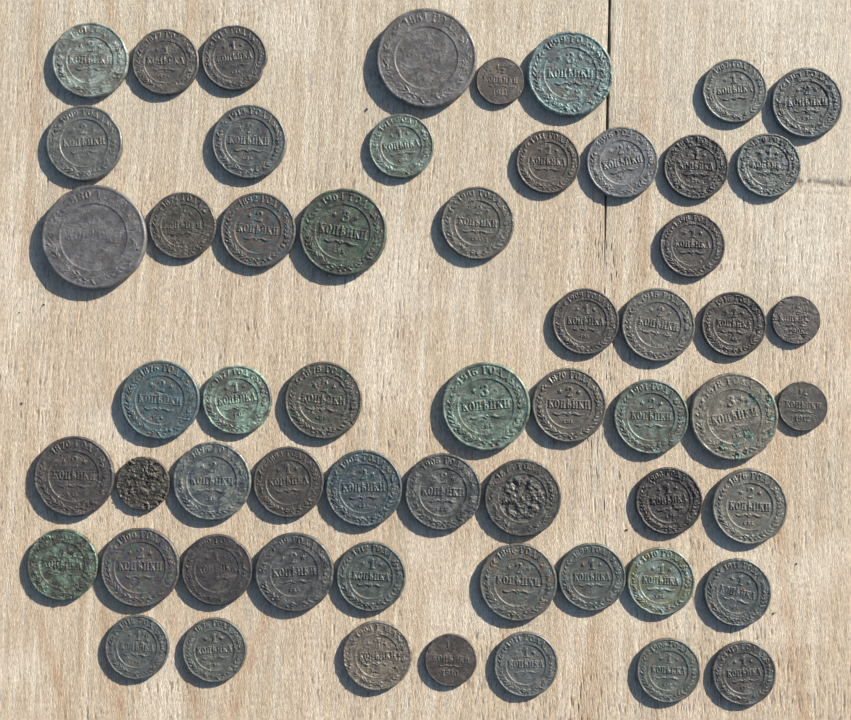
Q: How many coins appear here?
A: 58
